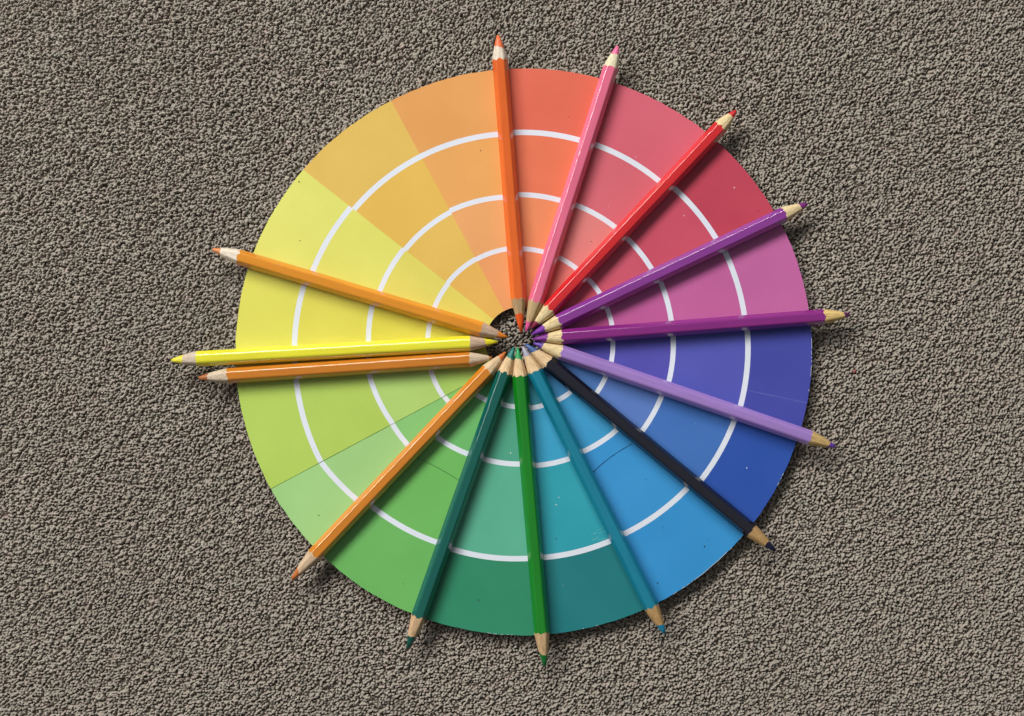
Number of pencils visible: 14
